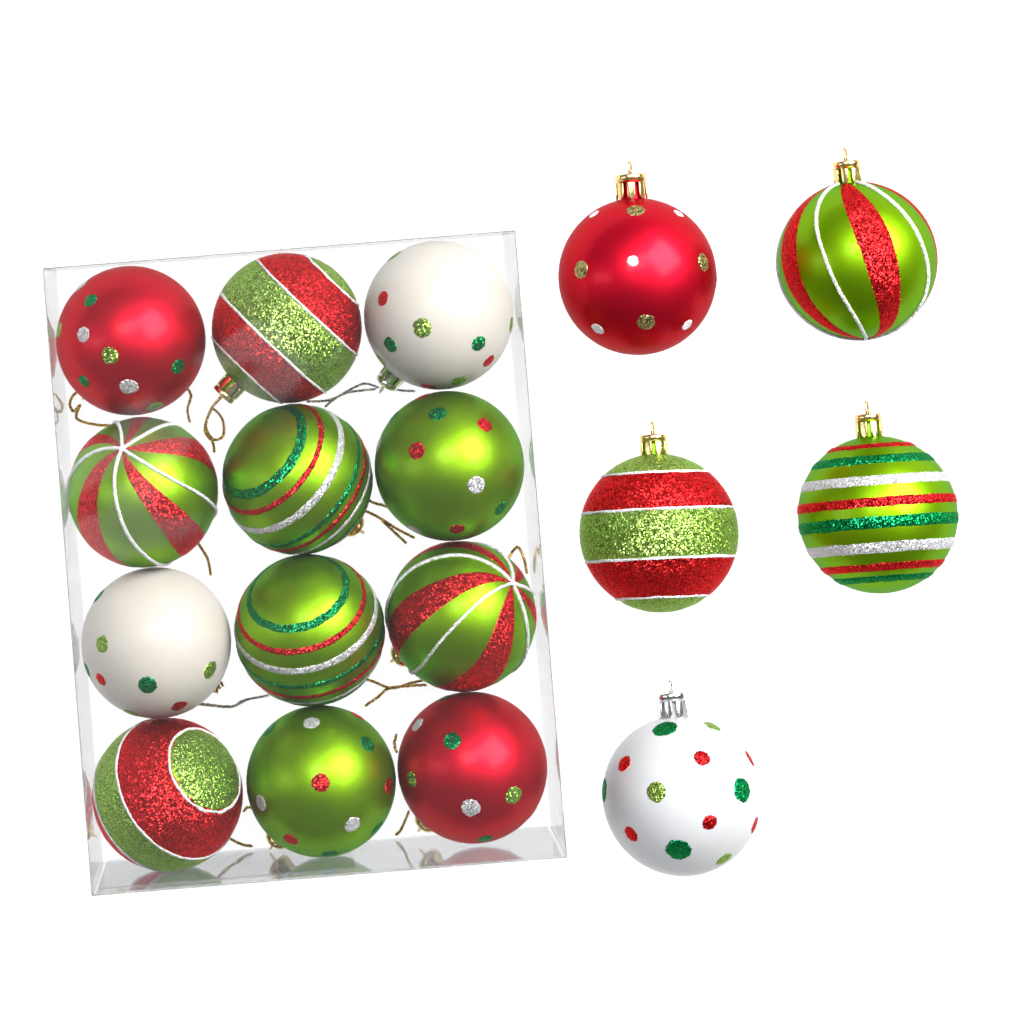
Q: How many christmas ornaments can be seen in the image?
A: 17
